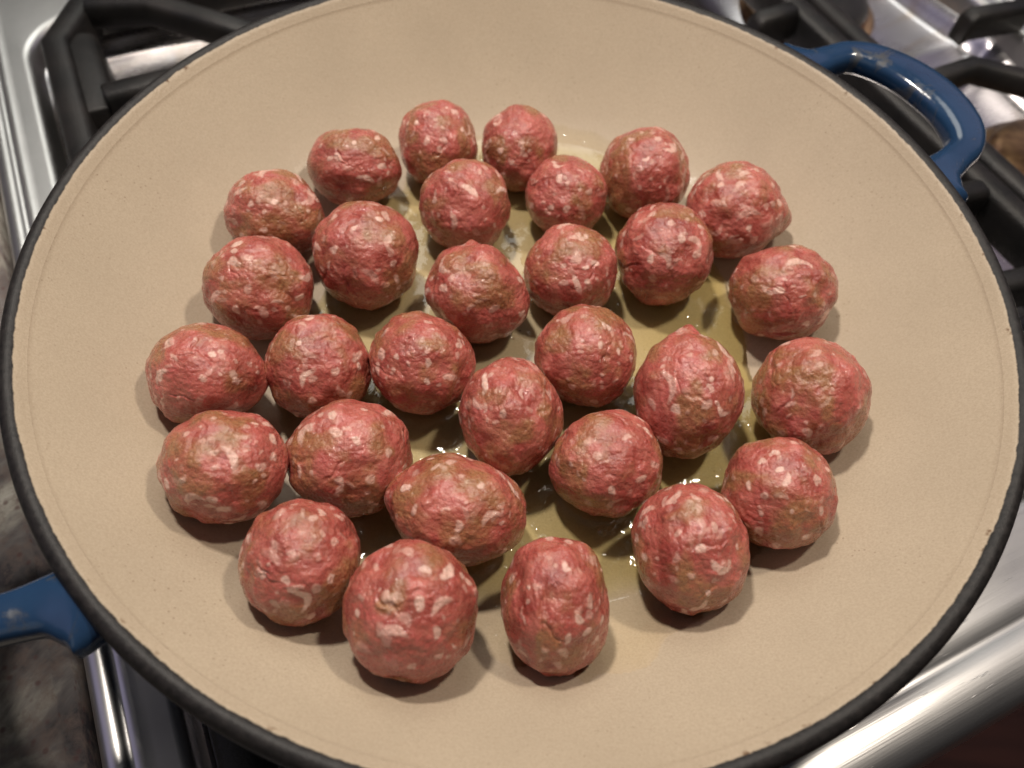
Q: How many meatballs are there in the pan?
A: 30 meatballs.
